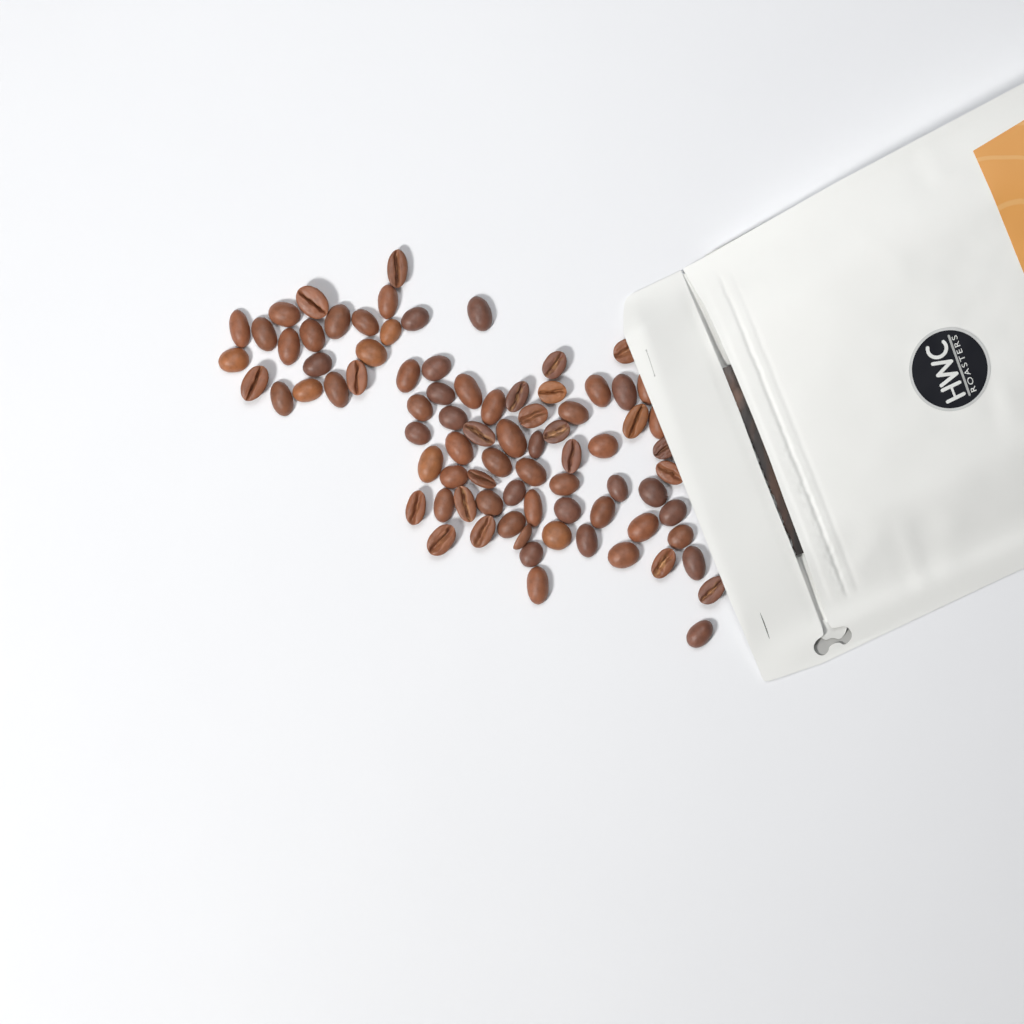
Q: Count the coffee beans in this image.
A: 81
